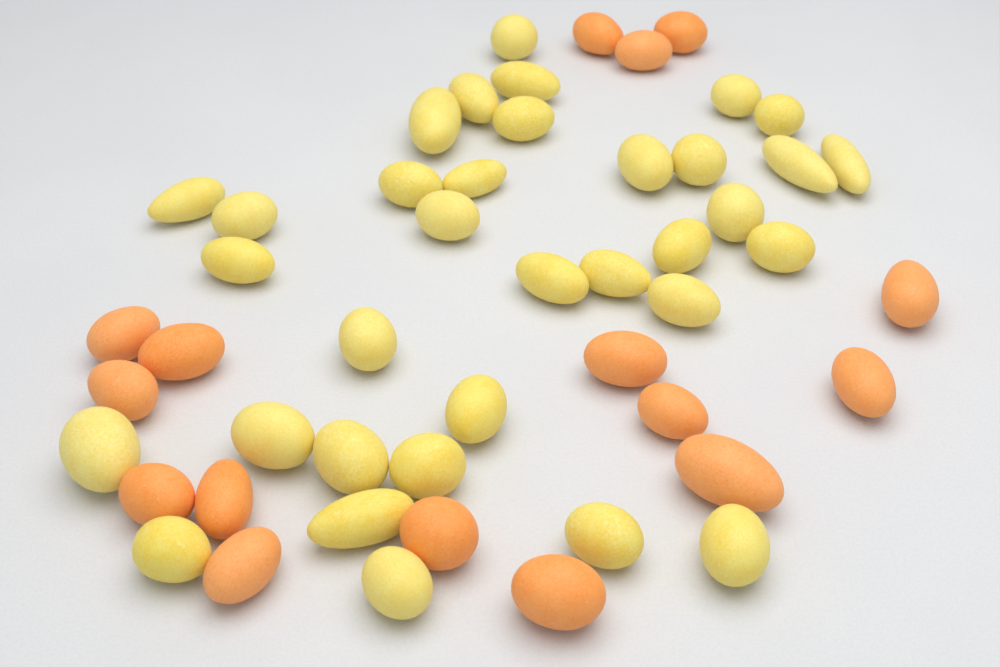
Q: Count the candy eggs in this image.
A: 50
